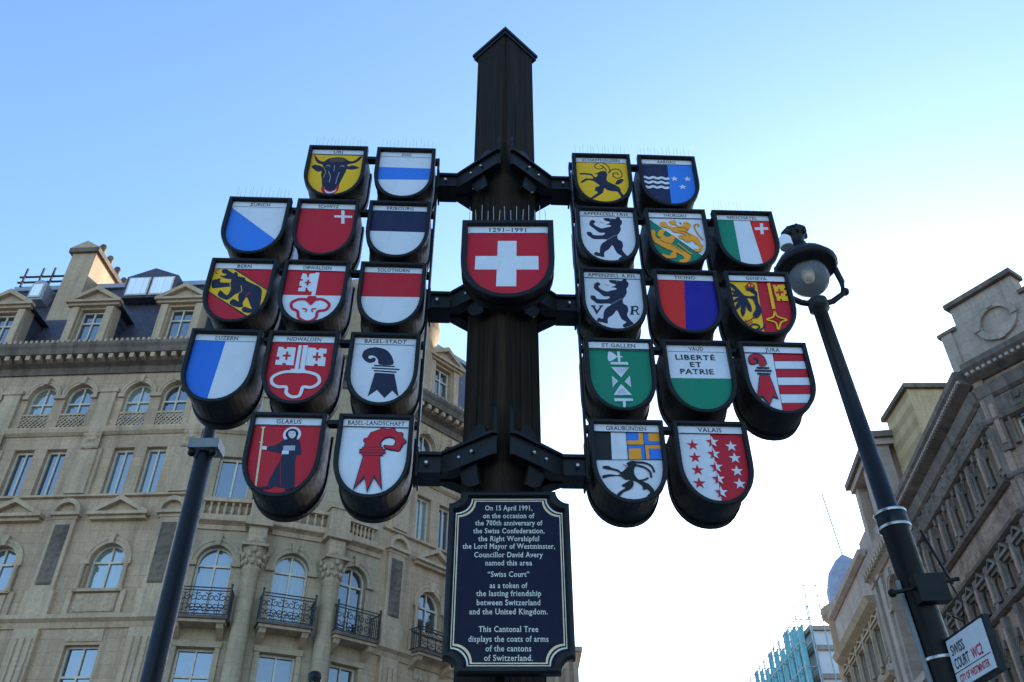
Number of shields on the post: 27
